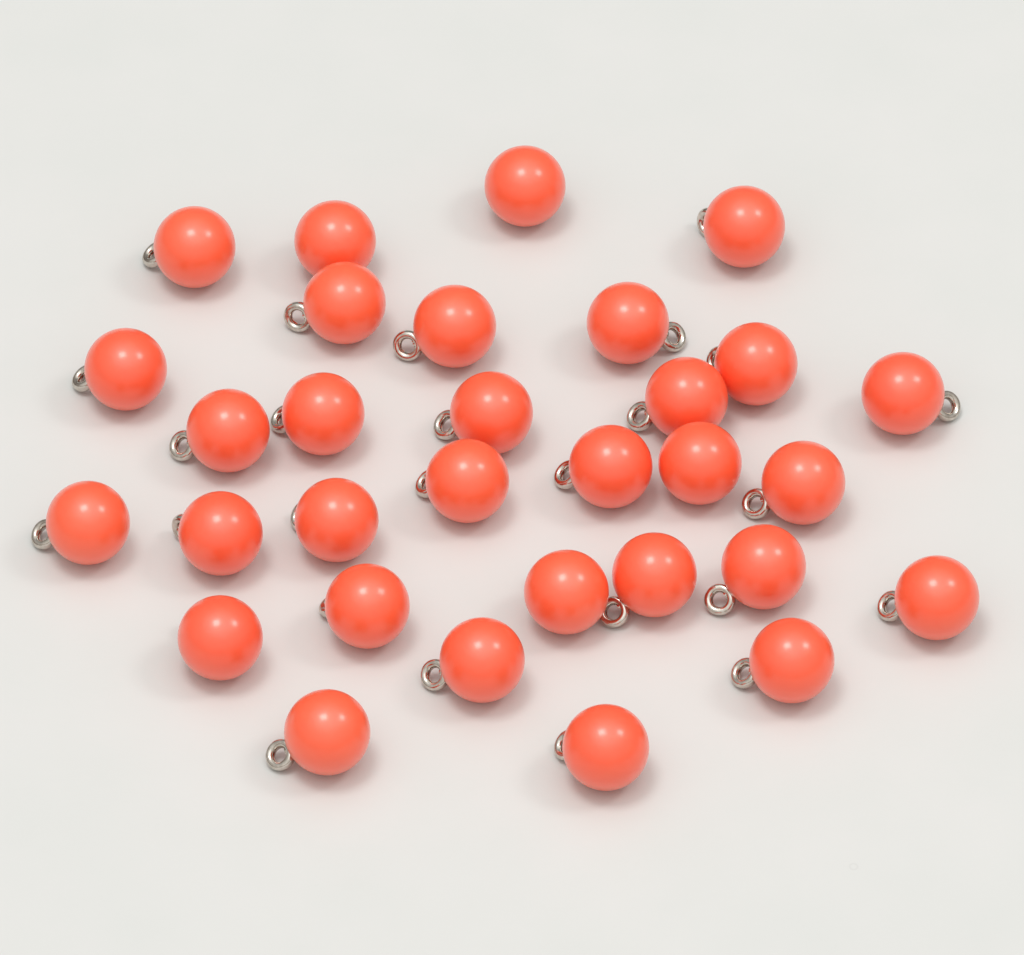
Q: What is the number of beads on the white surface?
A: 31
